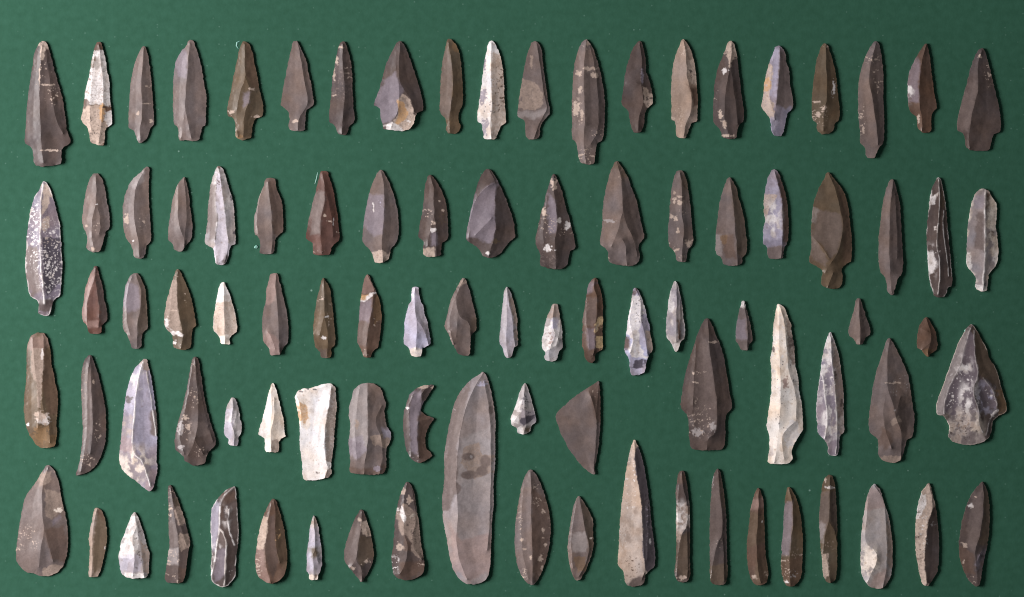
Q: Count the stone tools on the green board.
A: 93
